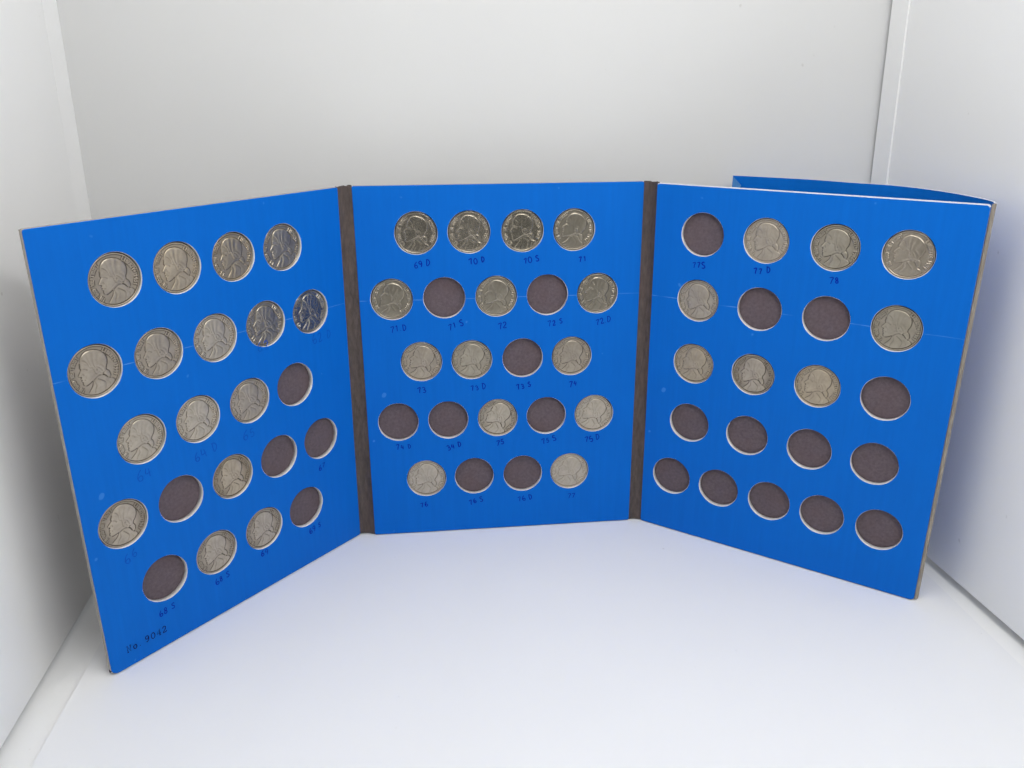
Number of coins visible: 38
